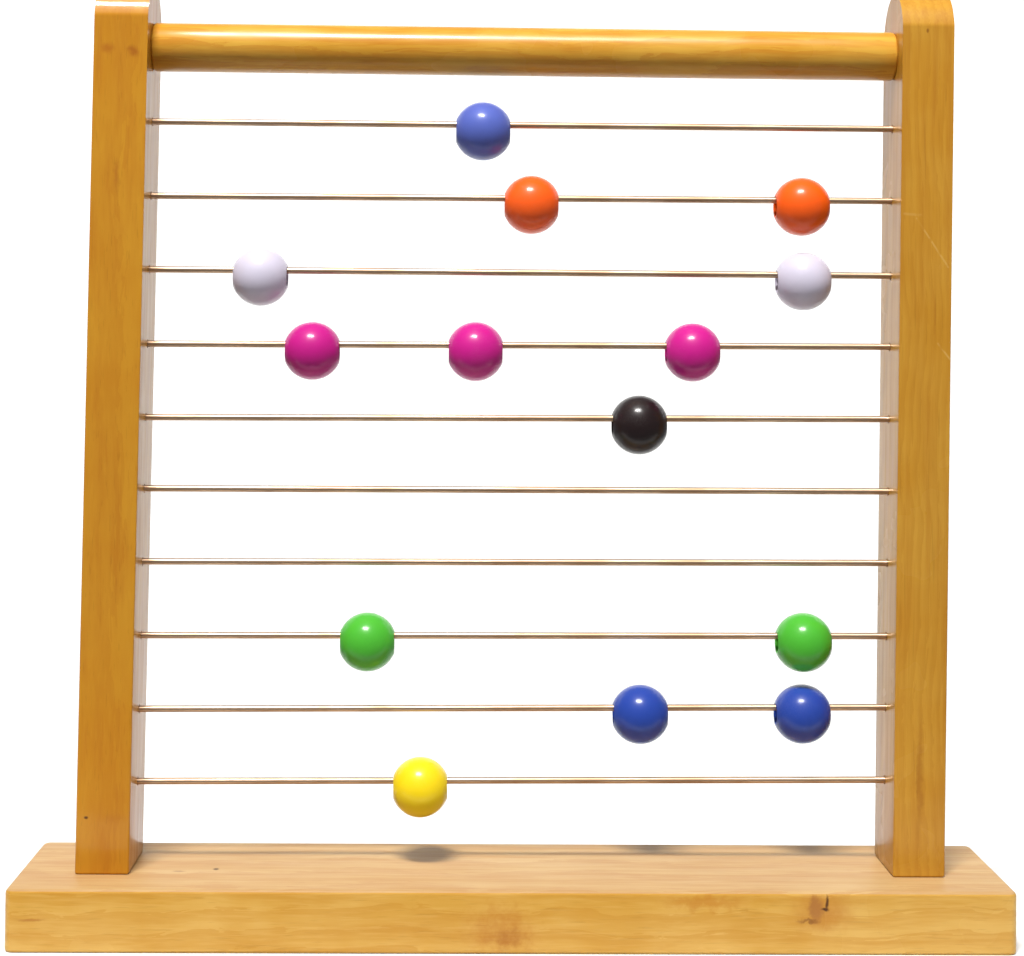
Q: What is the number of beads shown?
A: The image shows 14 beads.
